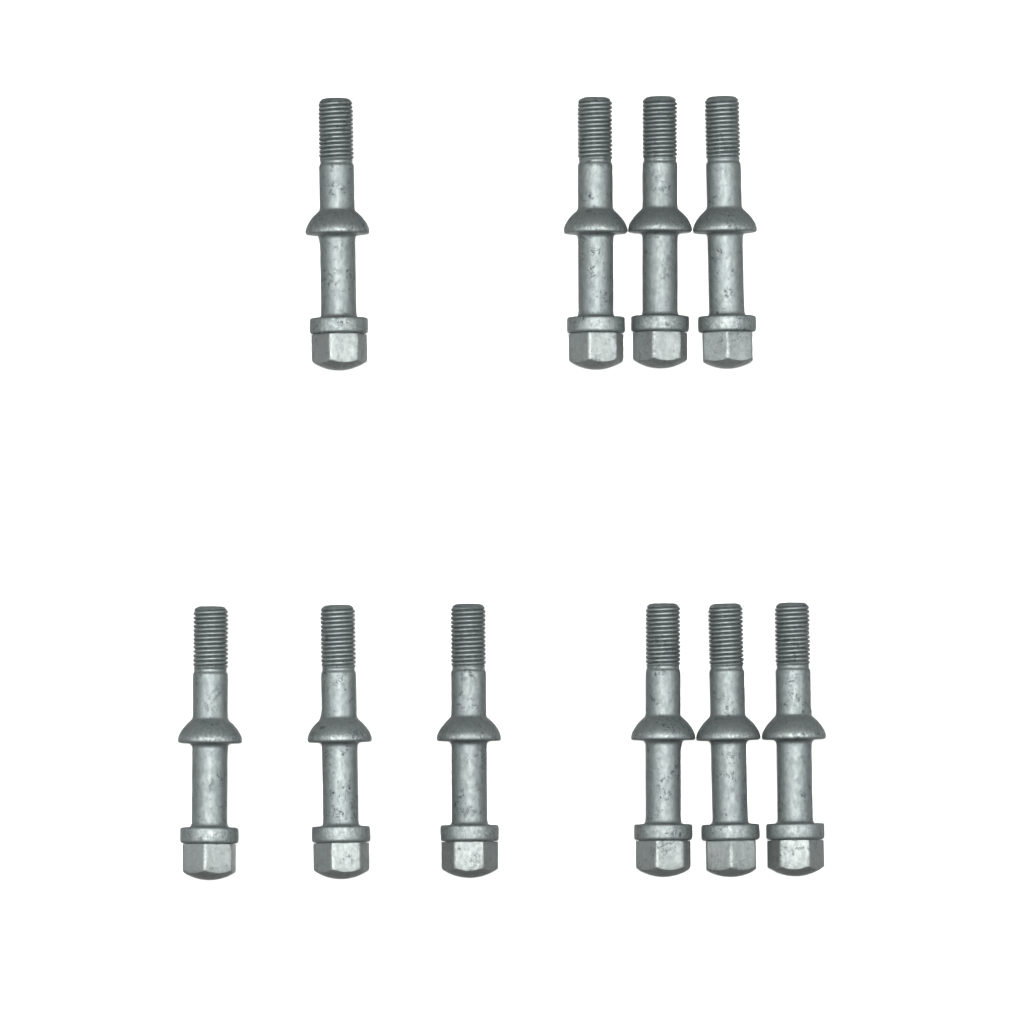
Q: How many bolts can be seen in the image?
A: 10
